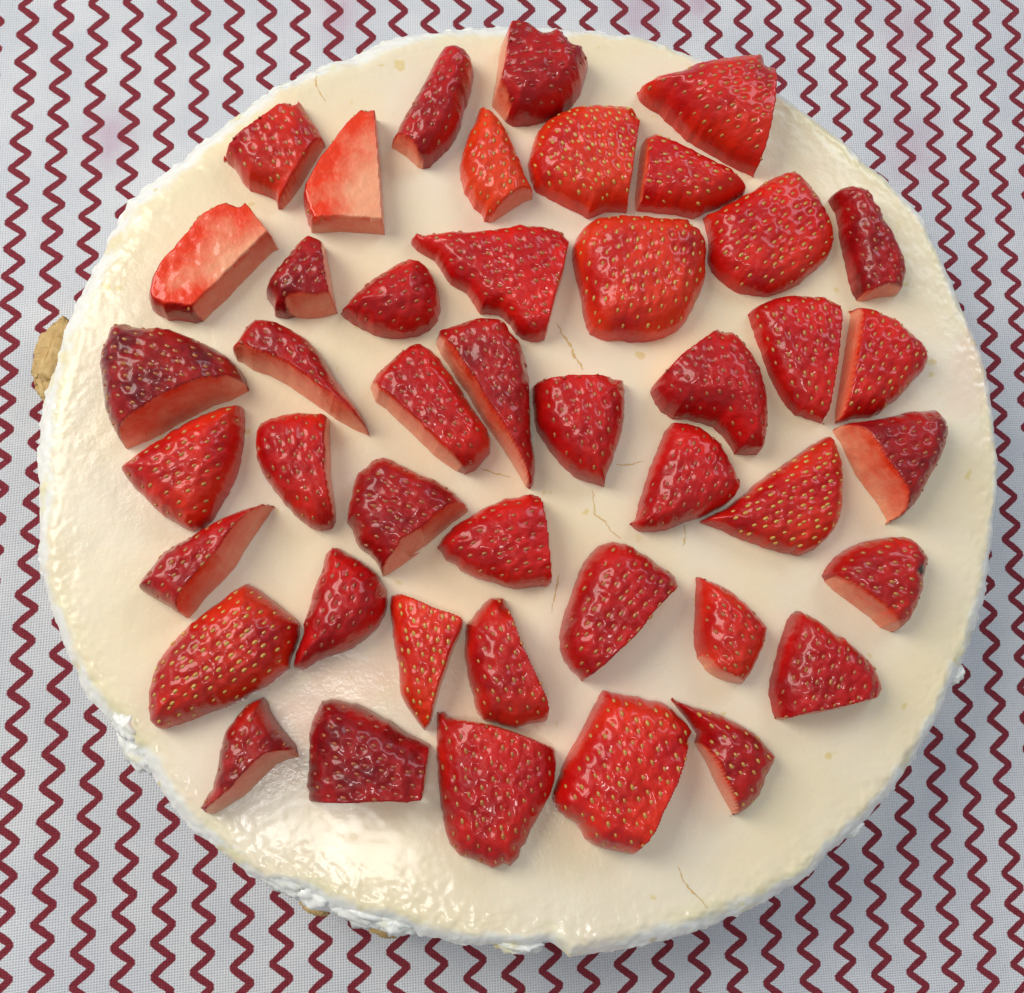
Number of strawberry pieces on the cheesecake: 44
